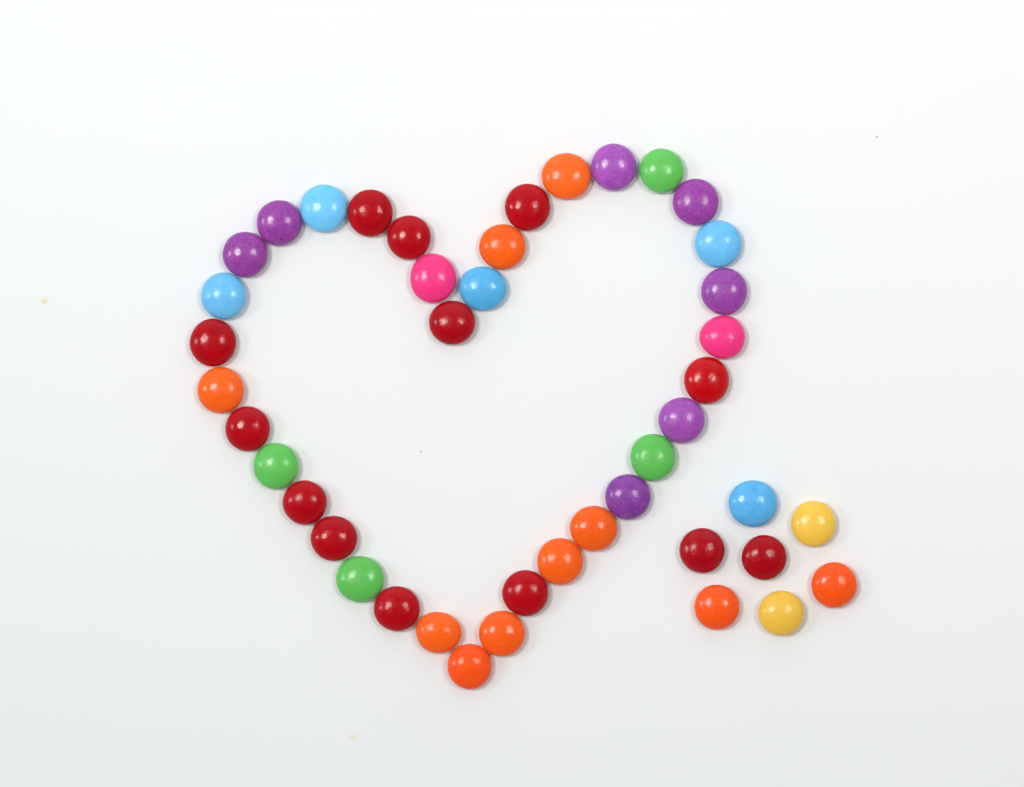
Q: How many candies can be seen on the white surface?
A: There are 43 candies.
